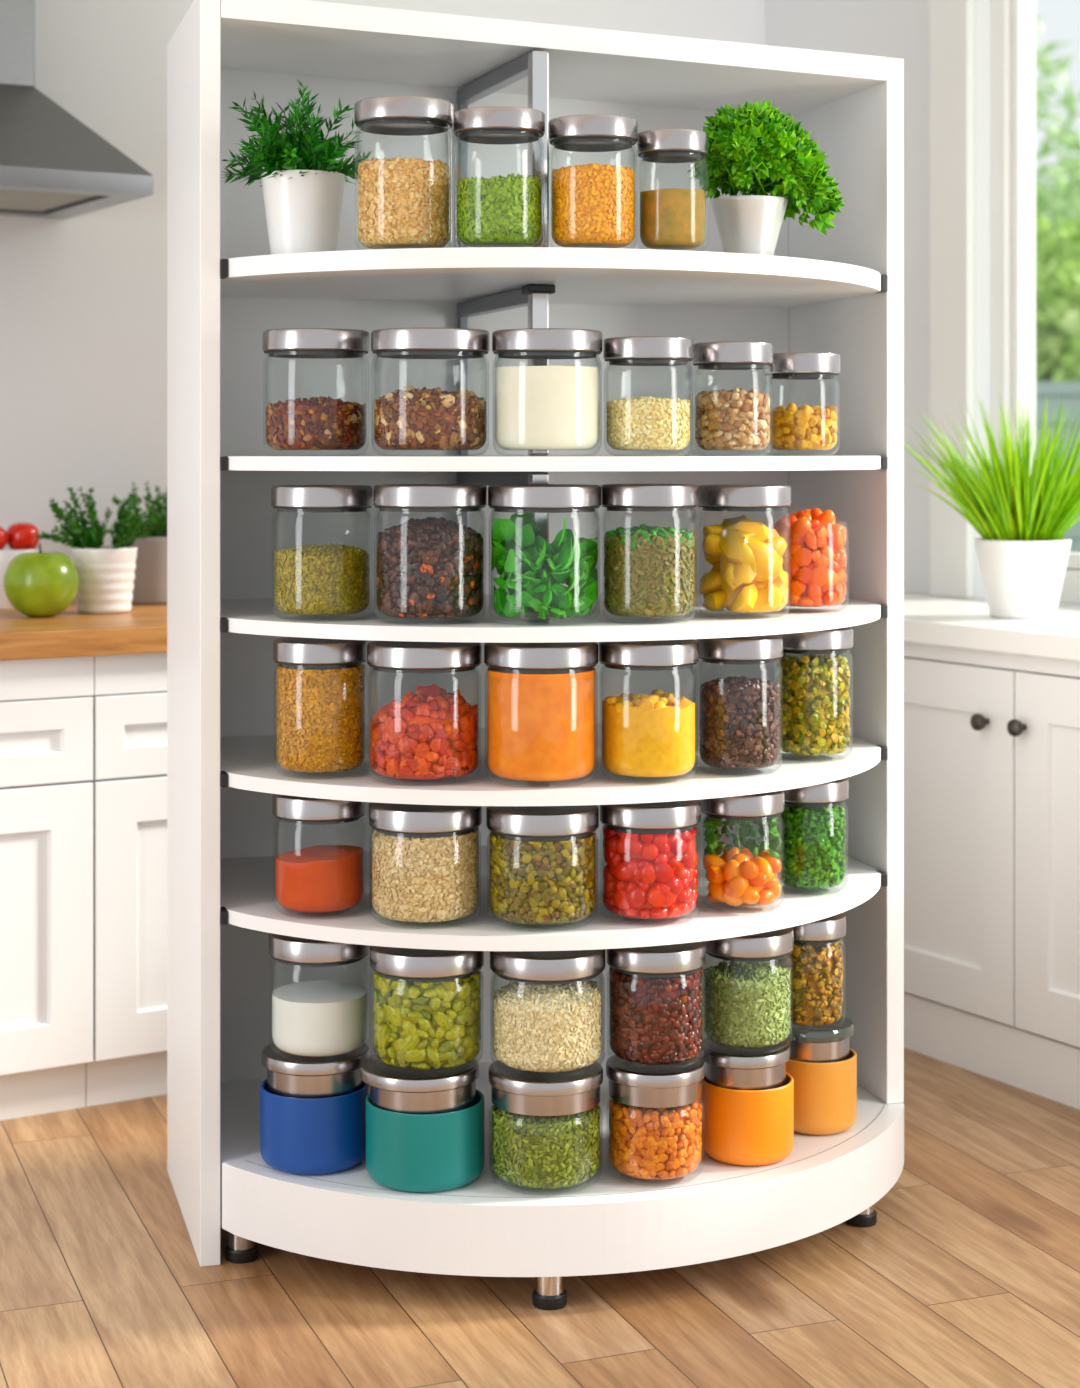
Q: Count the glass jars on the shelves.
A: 36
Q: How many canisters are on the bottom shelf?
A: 4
